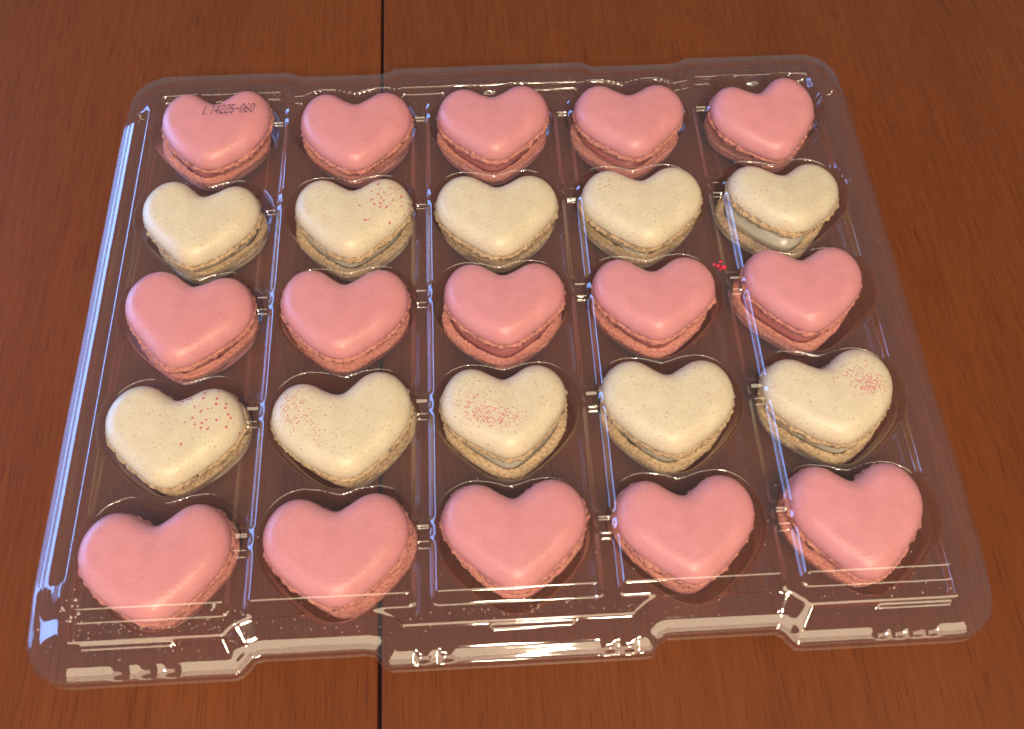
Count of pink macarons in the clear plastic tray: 15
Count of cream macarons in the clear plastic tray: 10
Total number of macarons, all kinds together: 25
